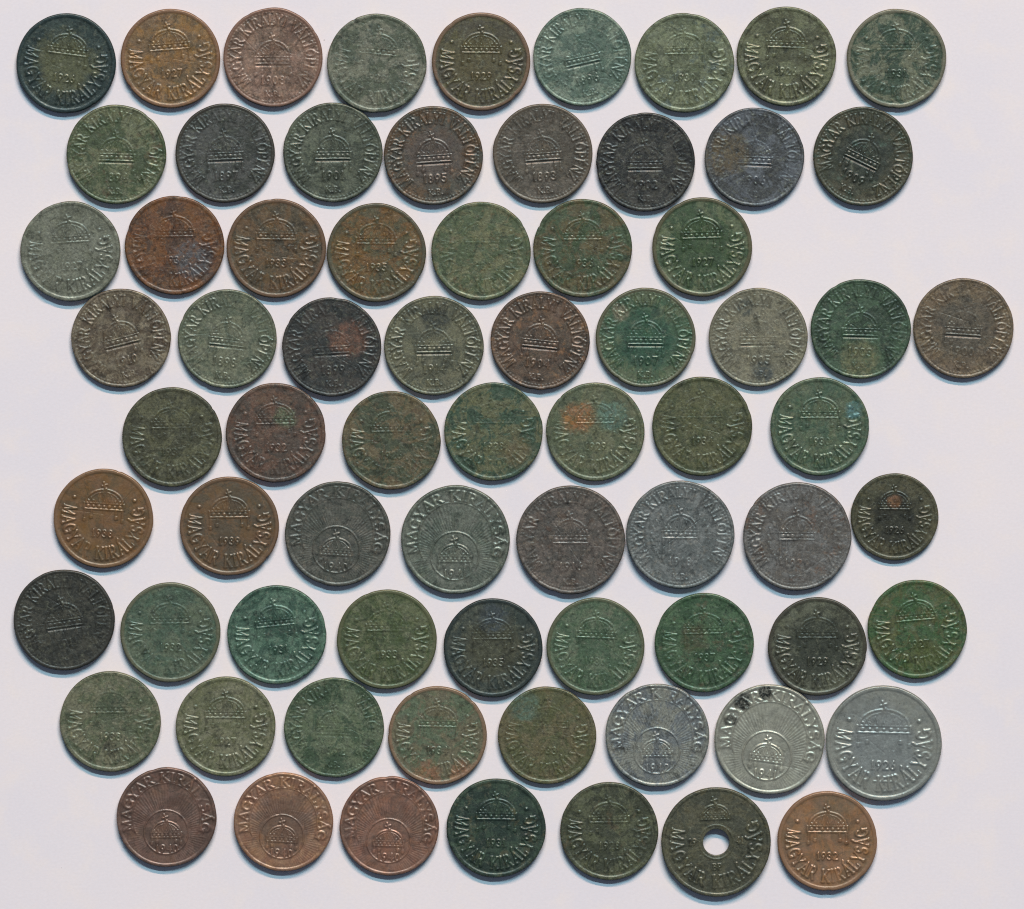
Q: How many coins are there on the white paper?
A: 72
